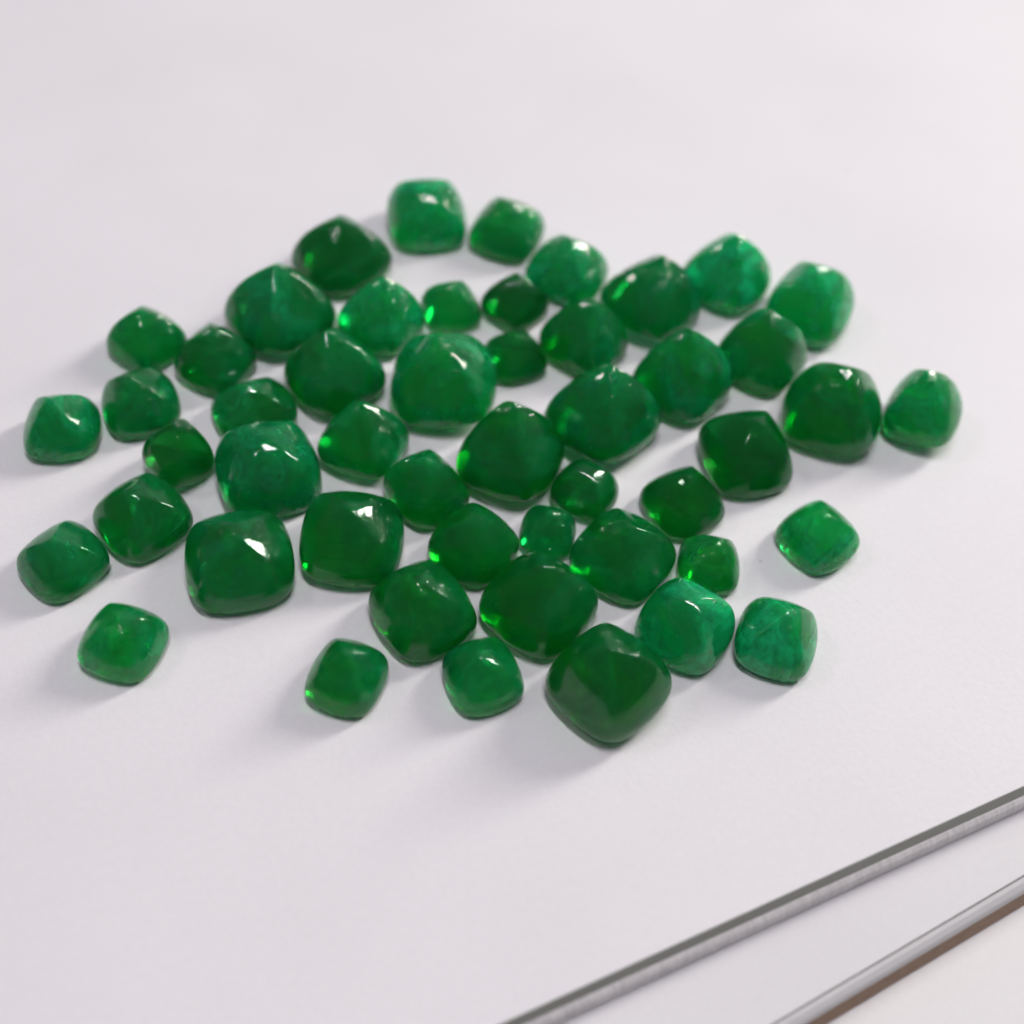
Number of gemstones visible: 50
